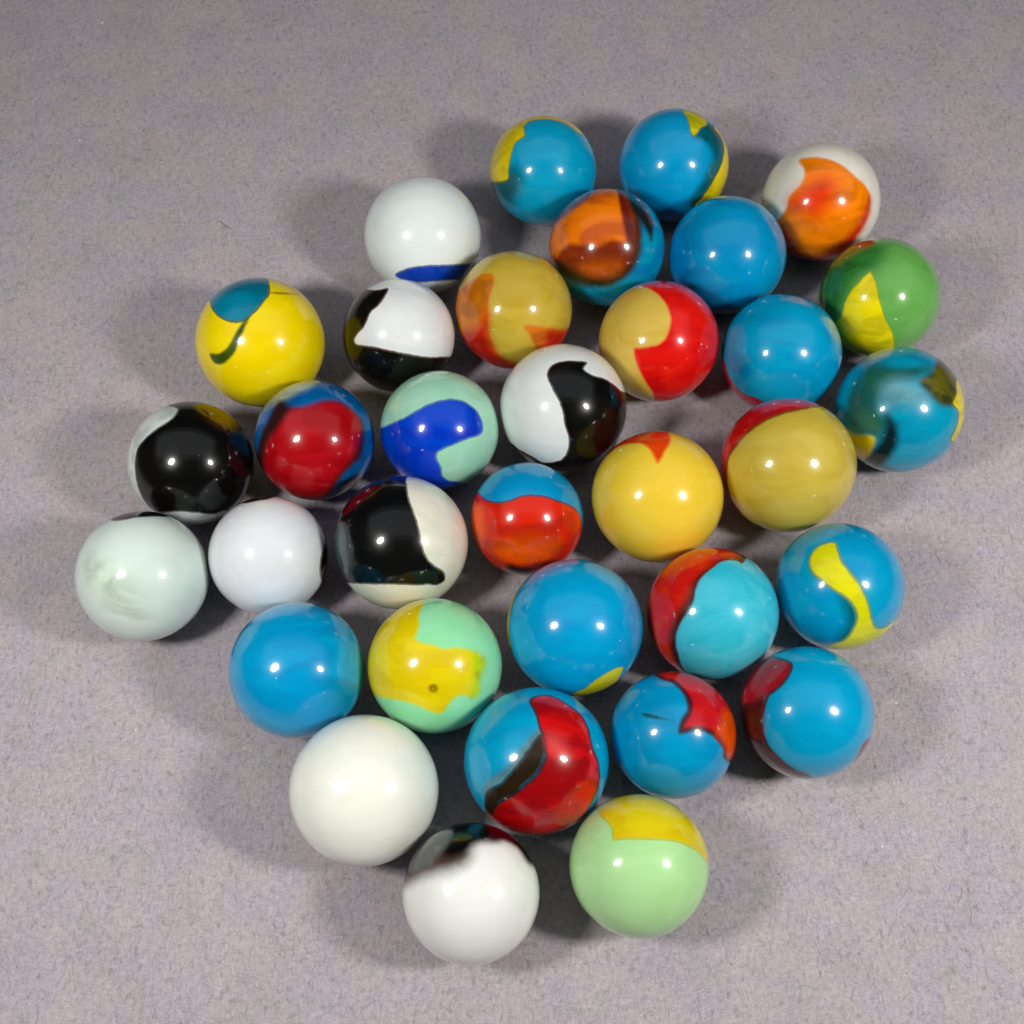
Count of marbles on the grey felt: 34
